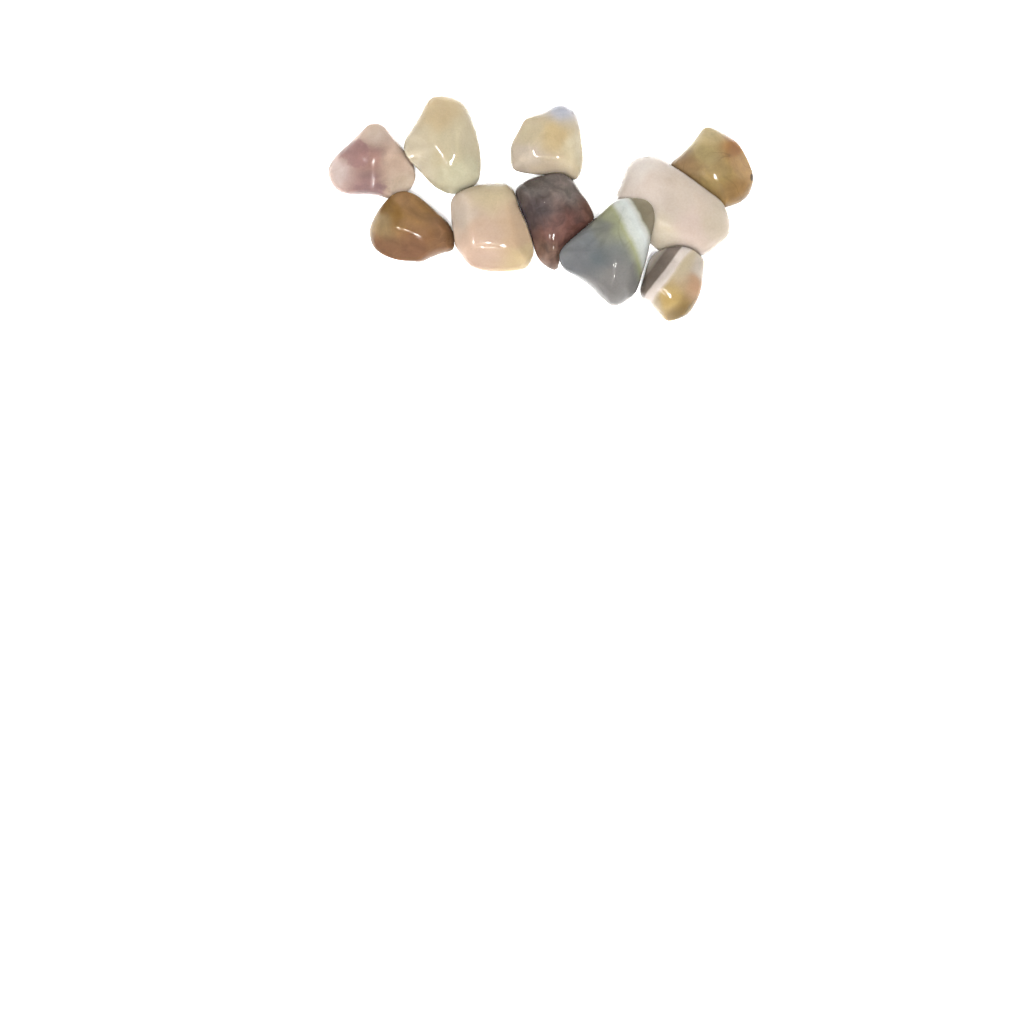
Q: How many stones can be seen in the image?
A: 10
